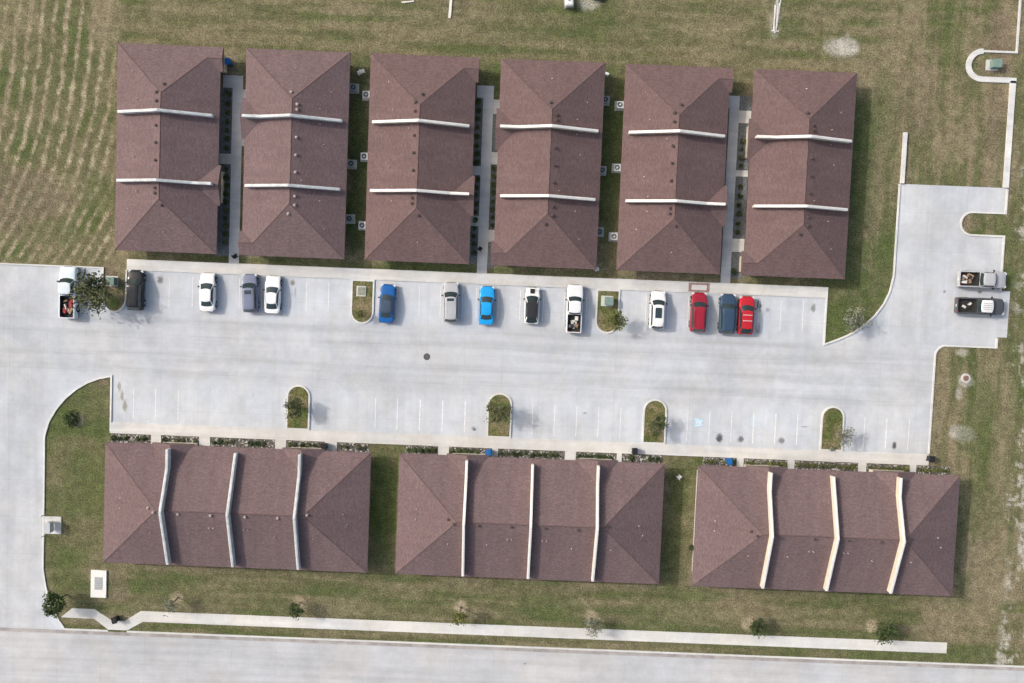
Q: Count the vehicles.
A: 16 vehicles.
